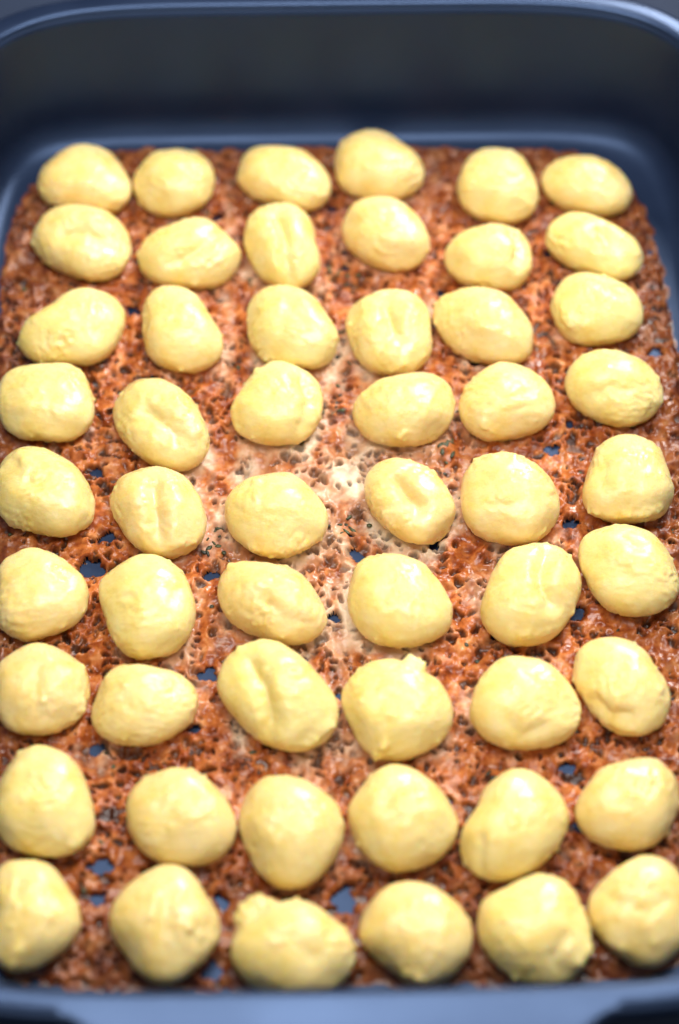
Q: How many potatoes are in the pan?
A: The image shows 54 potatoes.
